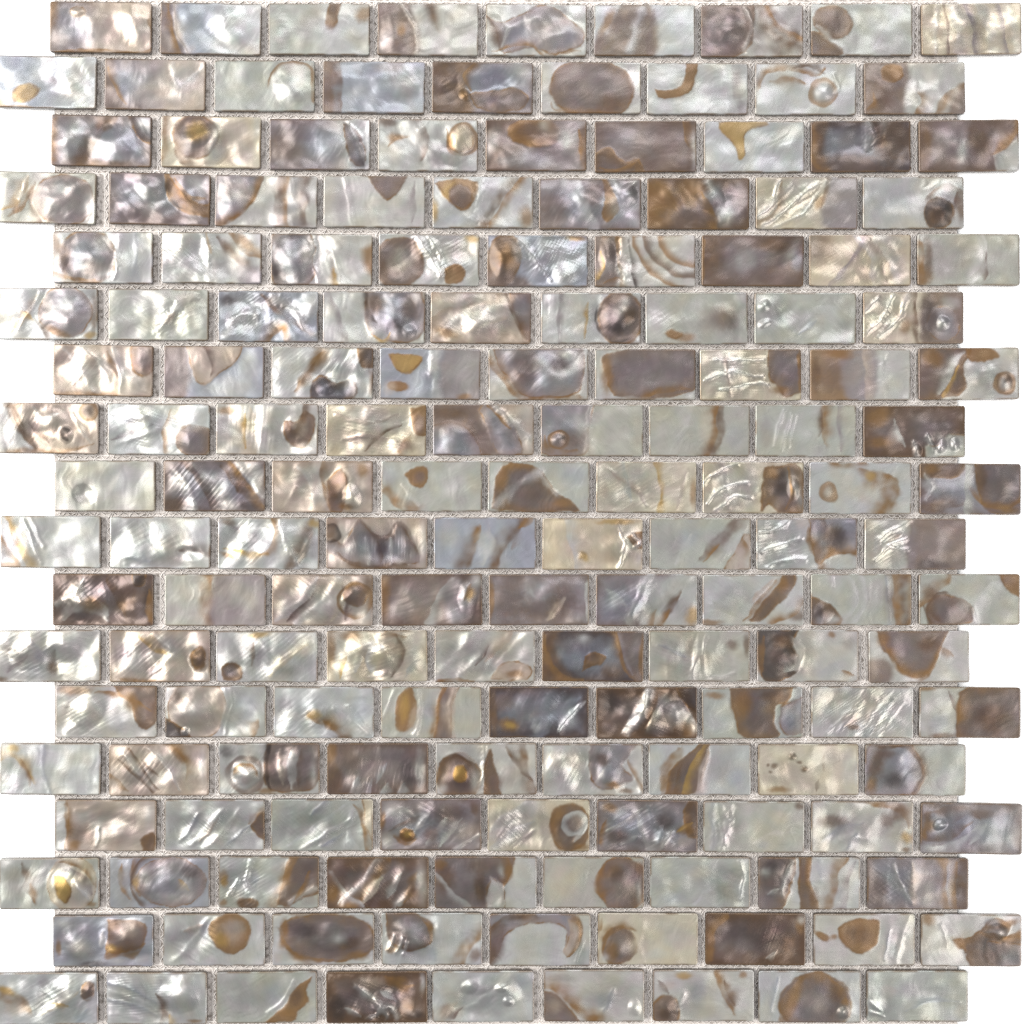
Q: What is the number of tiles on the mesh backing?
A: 162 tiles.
